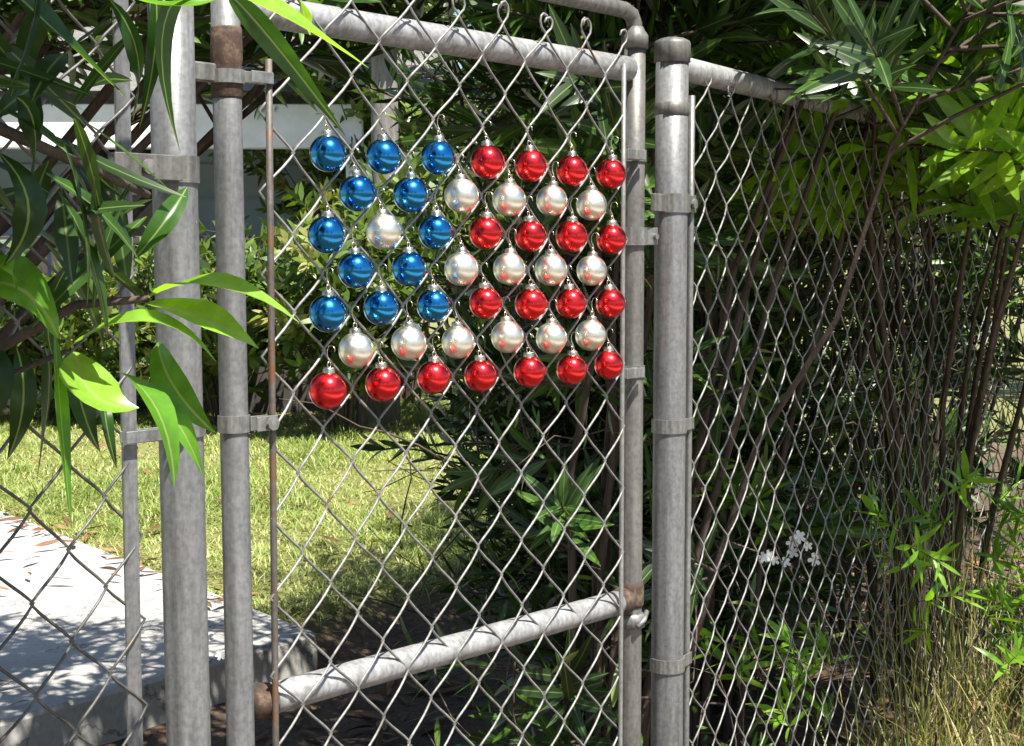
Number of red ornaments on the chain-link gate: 19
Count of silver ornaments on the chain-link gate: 15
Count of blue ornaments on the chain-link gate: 12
